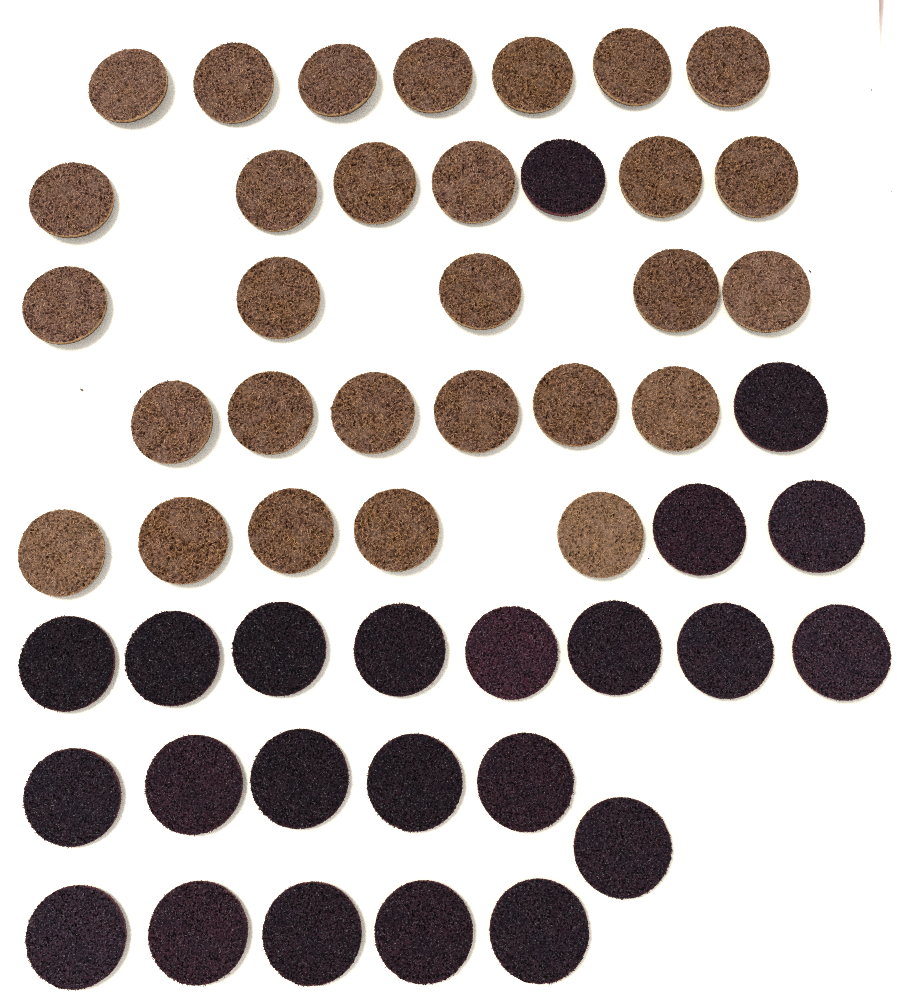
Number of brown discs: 29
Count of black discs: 23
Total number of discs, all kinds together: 52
